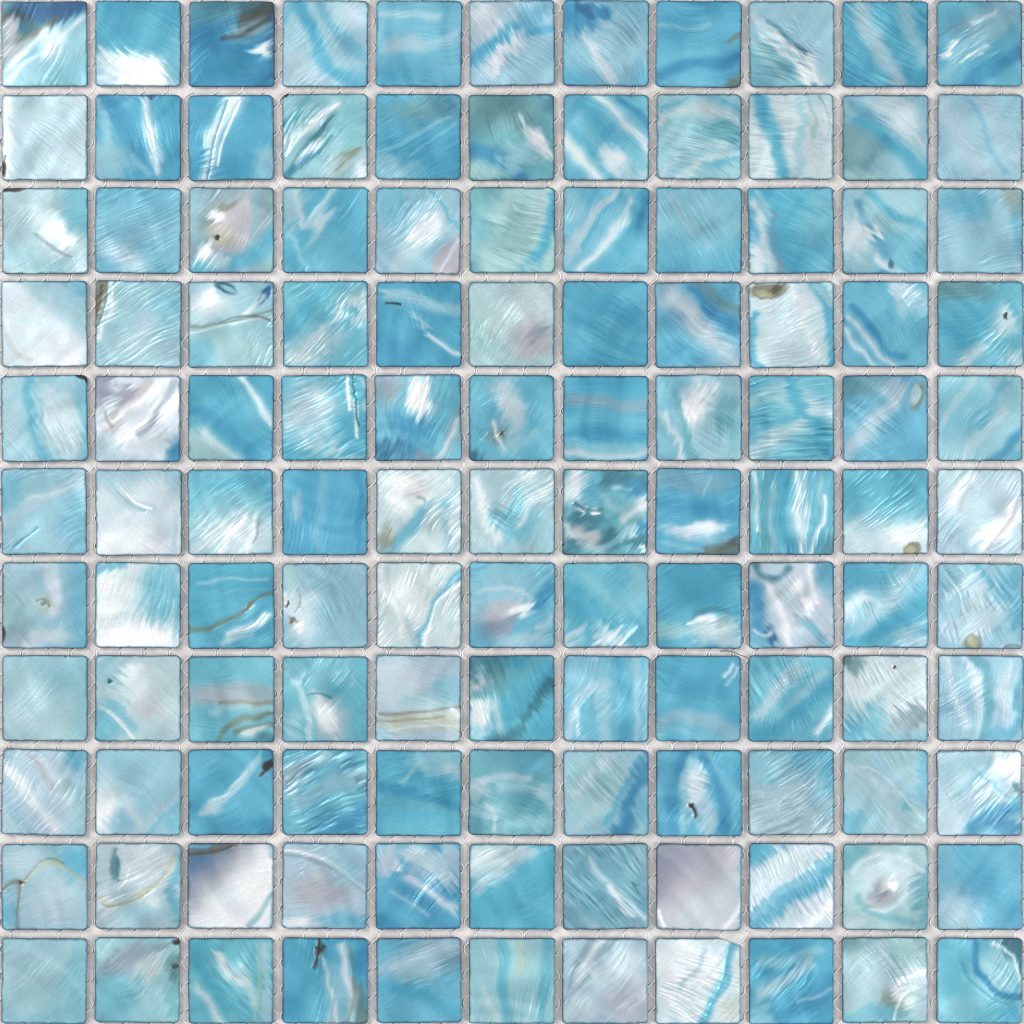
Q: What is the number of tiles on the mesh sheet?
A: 121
